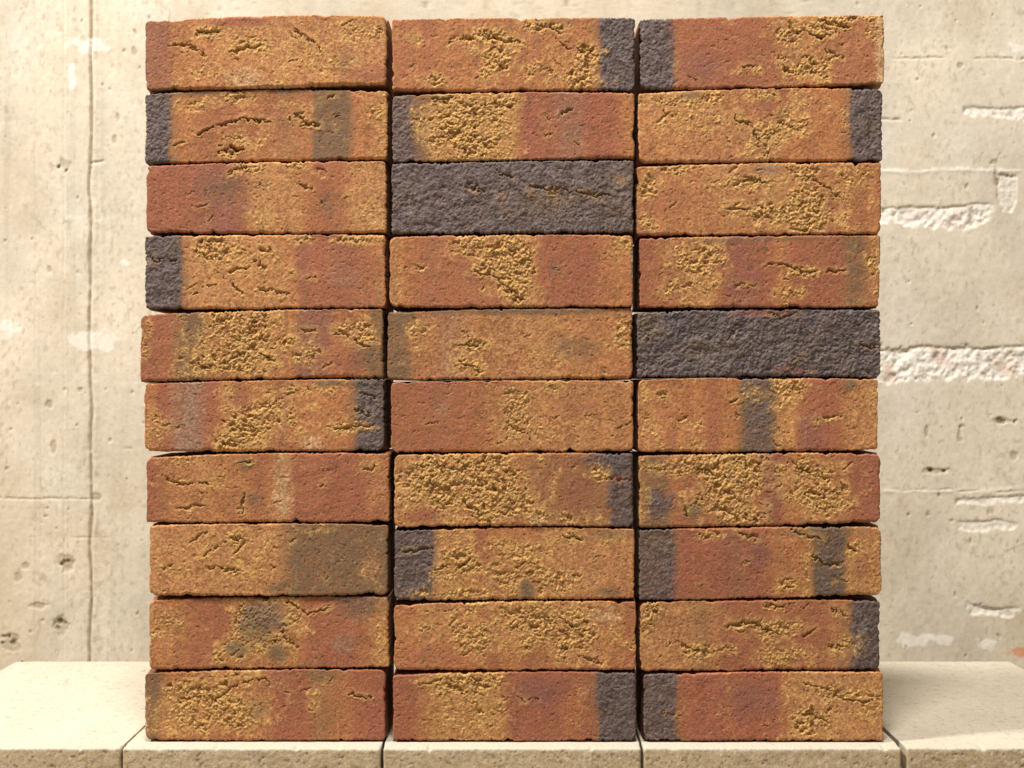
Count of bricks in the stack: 30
